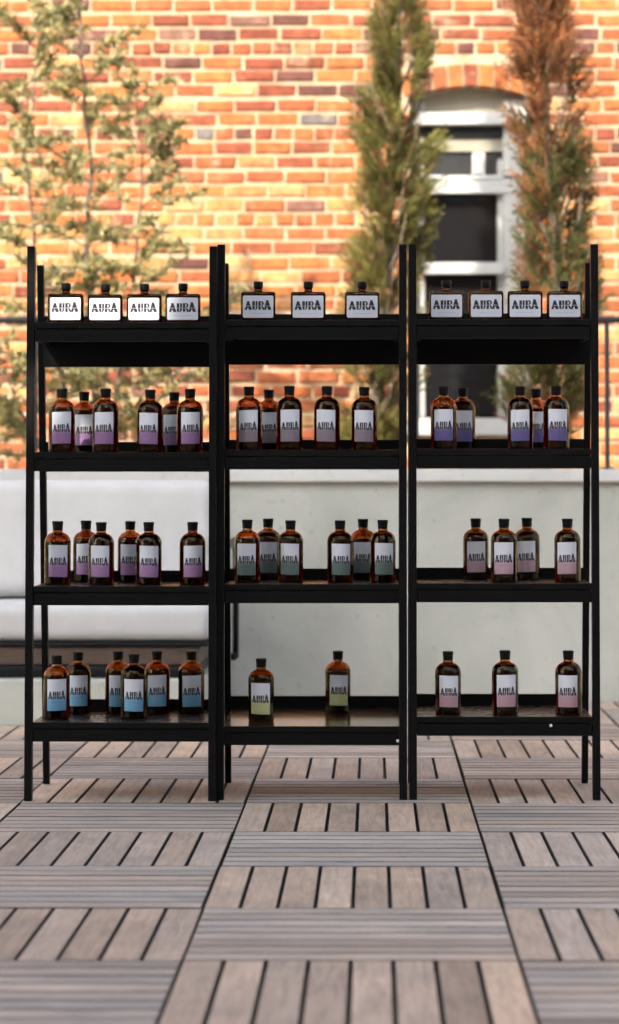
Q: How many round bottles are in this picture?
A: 43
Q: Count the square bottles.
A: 11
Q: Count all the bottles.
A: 54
